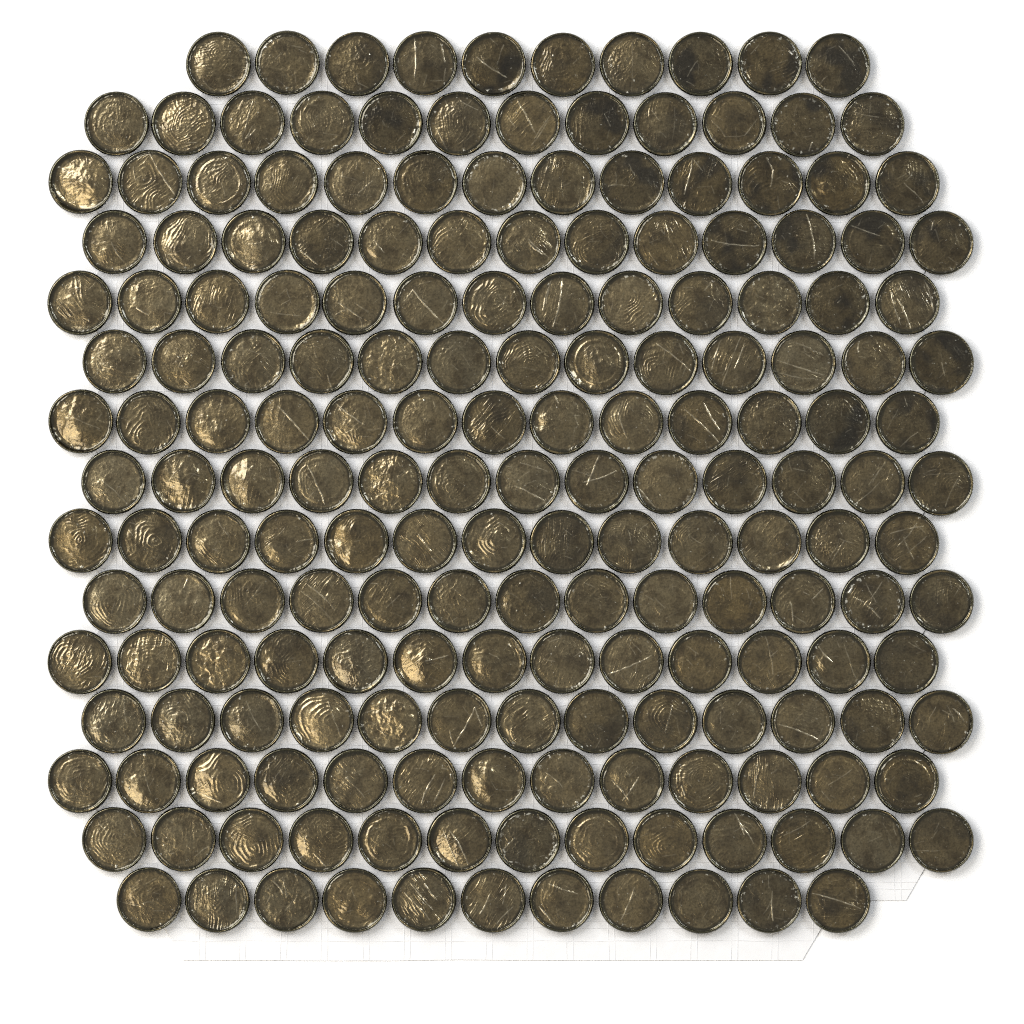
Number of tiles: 189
